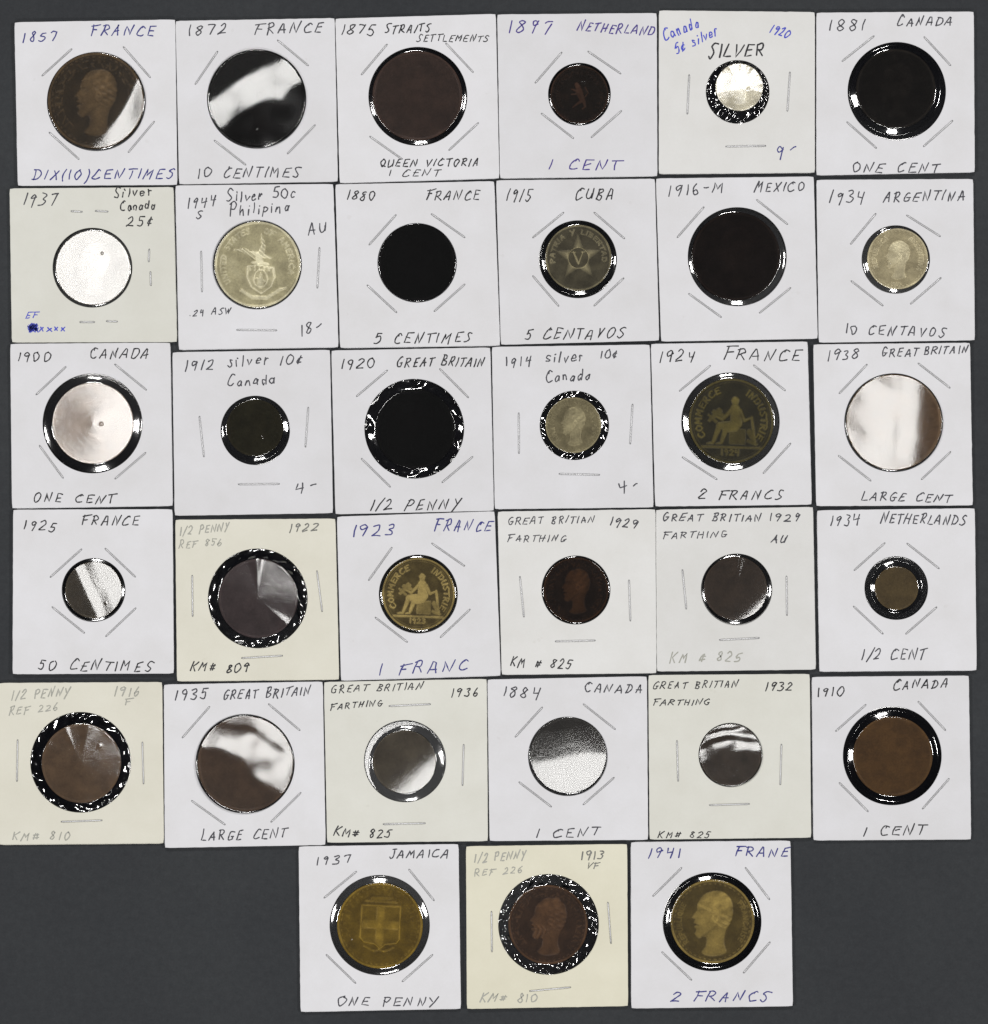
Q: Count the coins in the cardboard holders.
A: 33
